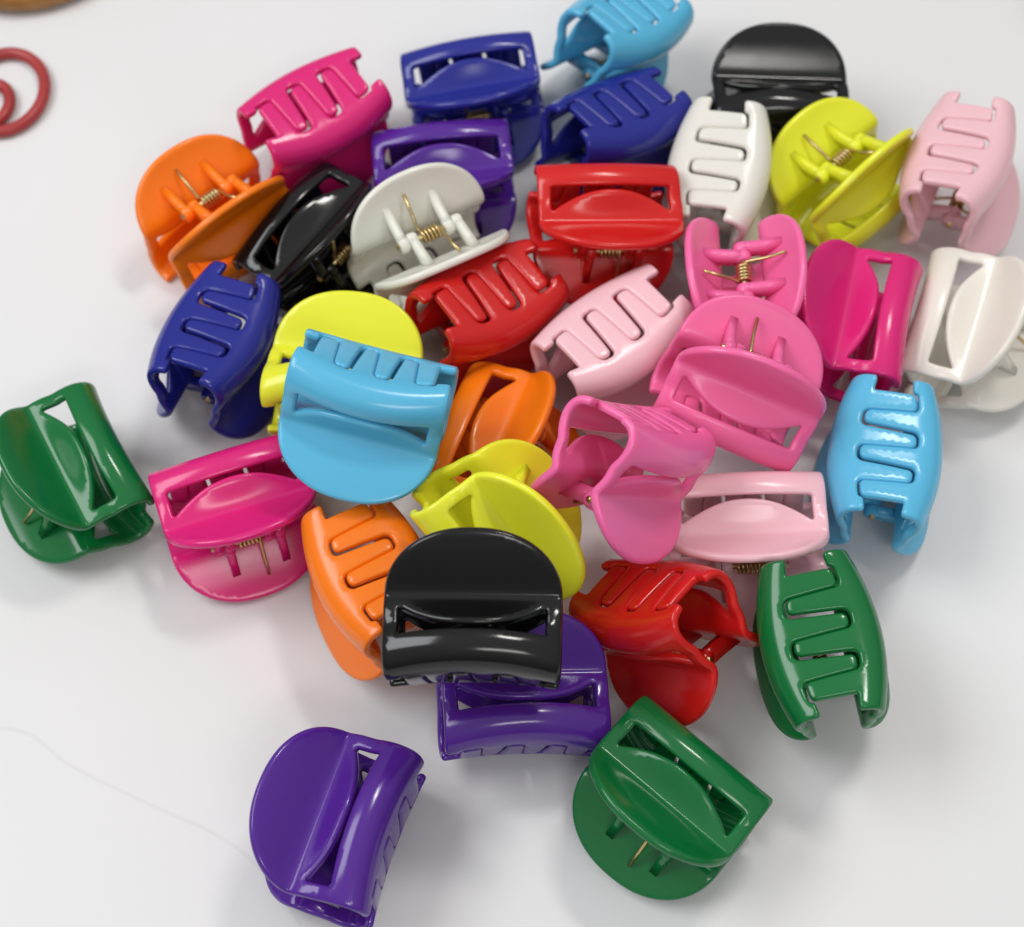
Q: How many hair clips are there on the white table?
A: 36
